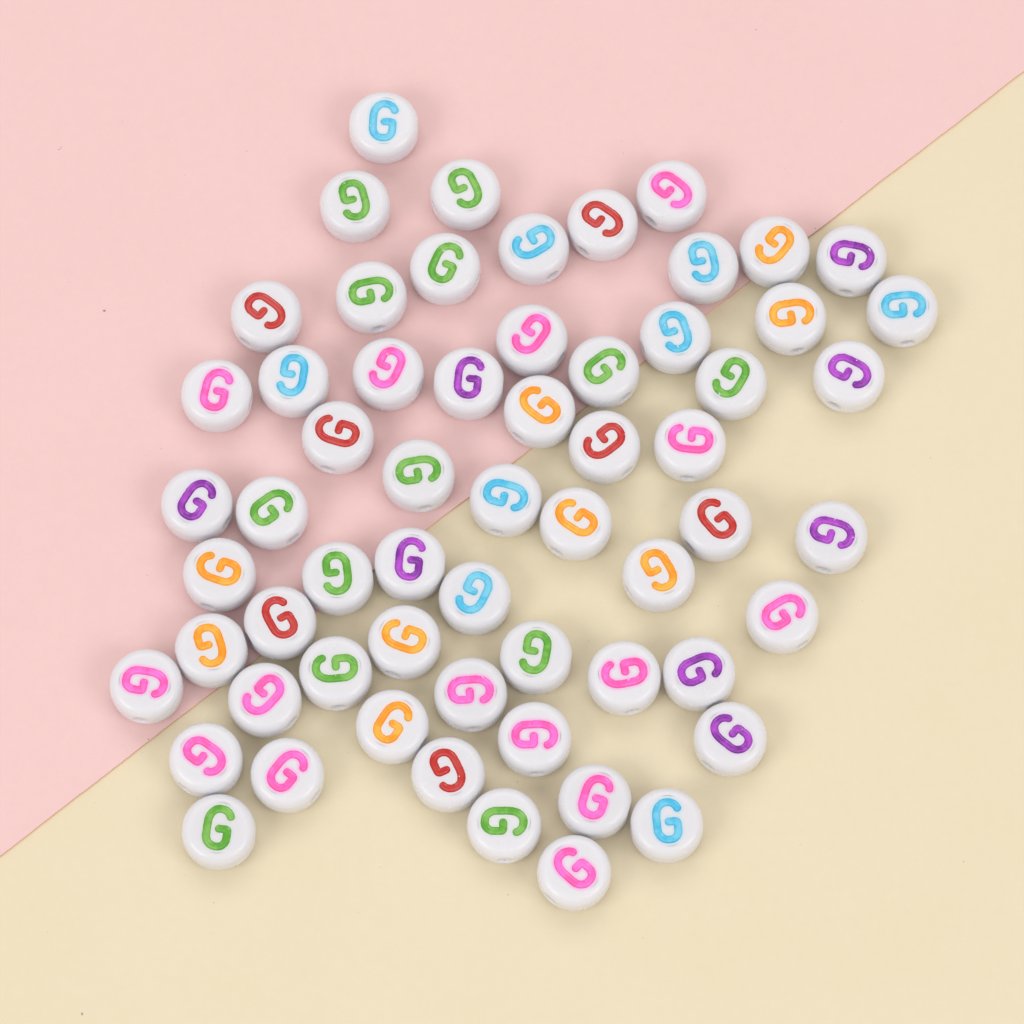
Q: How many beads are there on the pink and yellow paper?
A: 61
